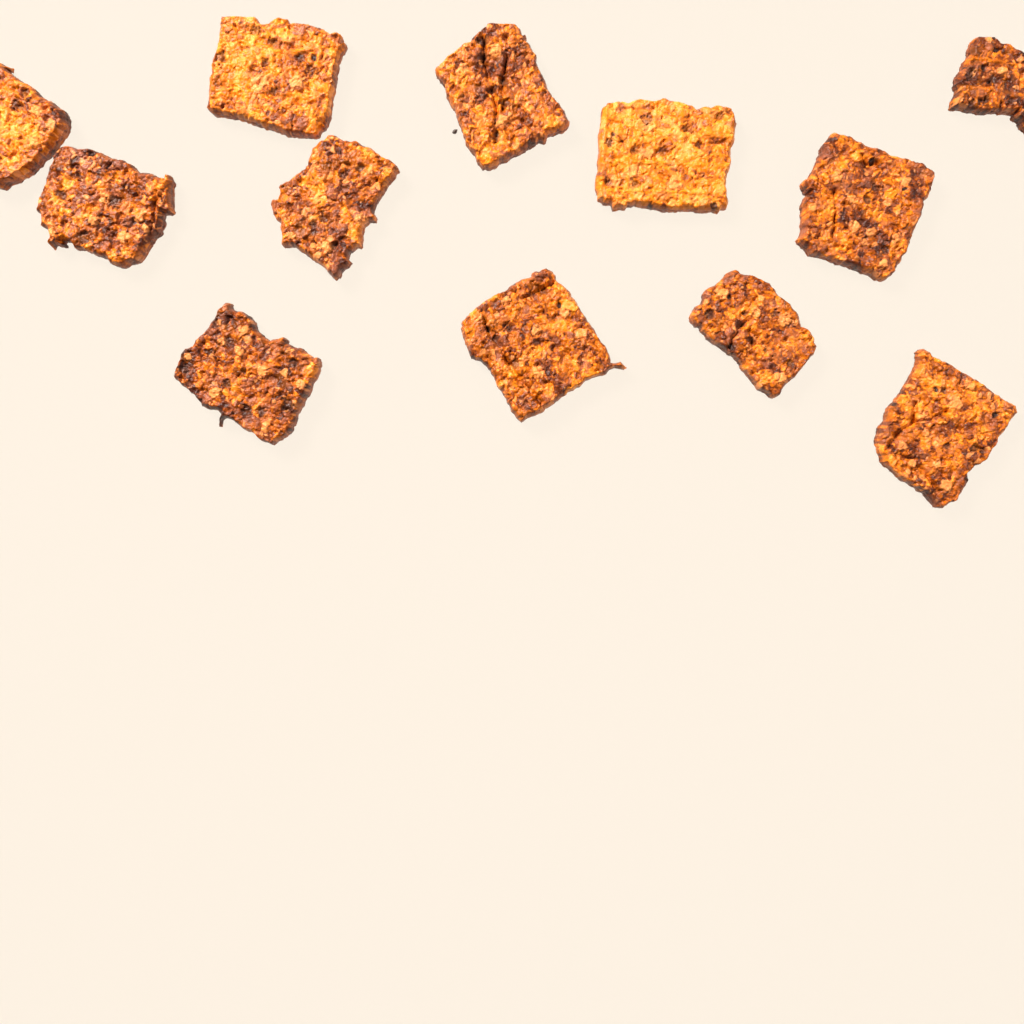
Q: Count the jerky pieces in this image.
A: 12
